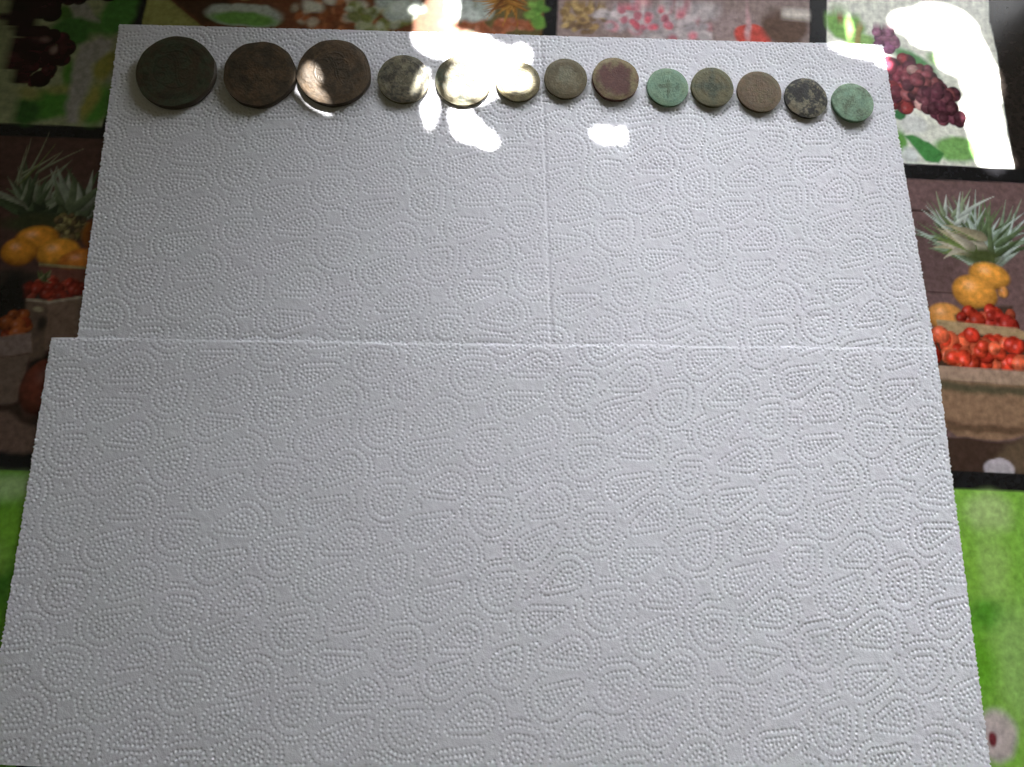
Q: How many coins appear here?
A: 13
